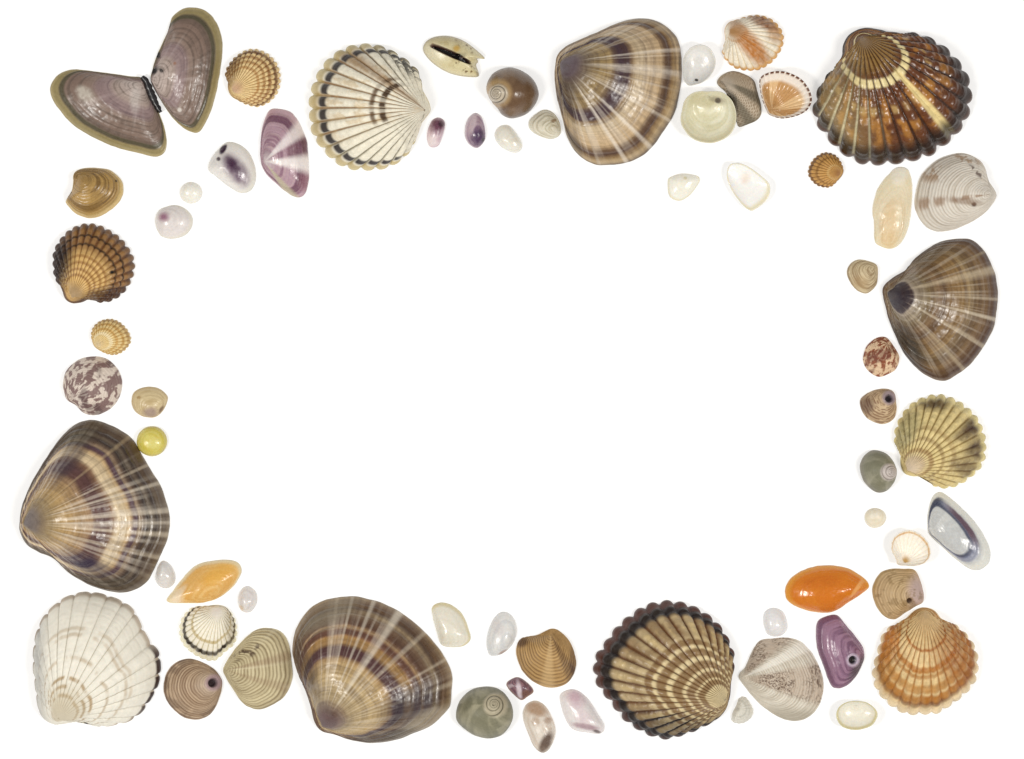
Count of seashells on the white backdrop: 65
